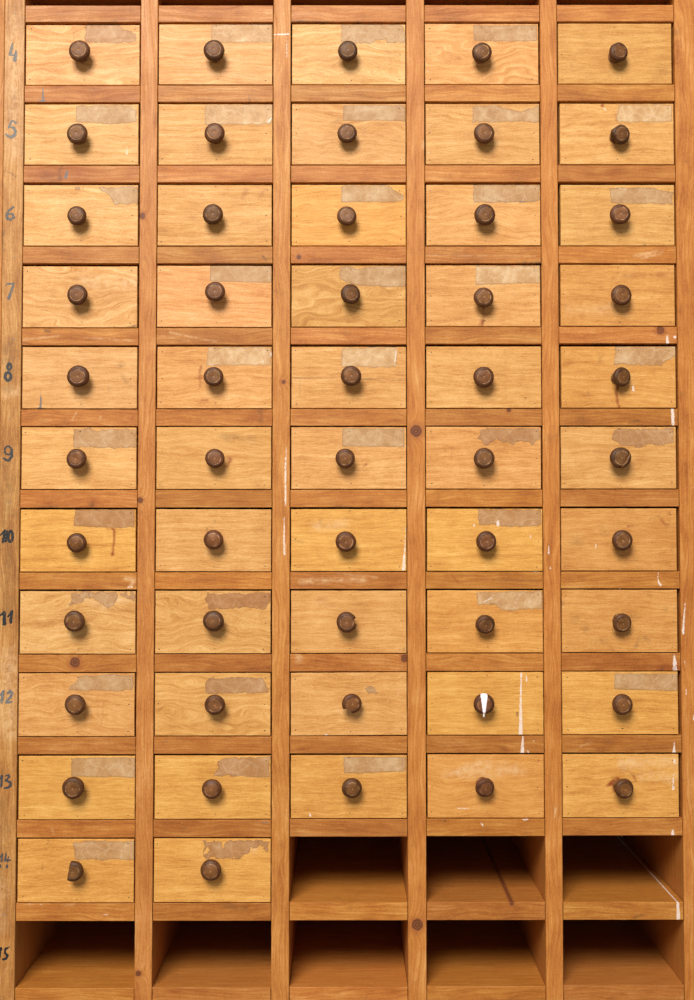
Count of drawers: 52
